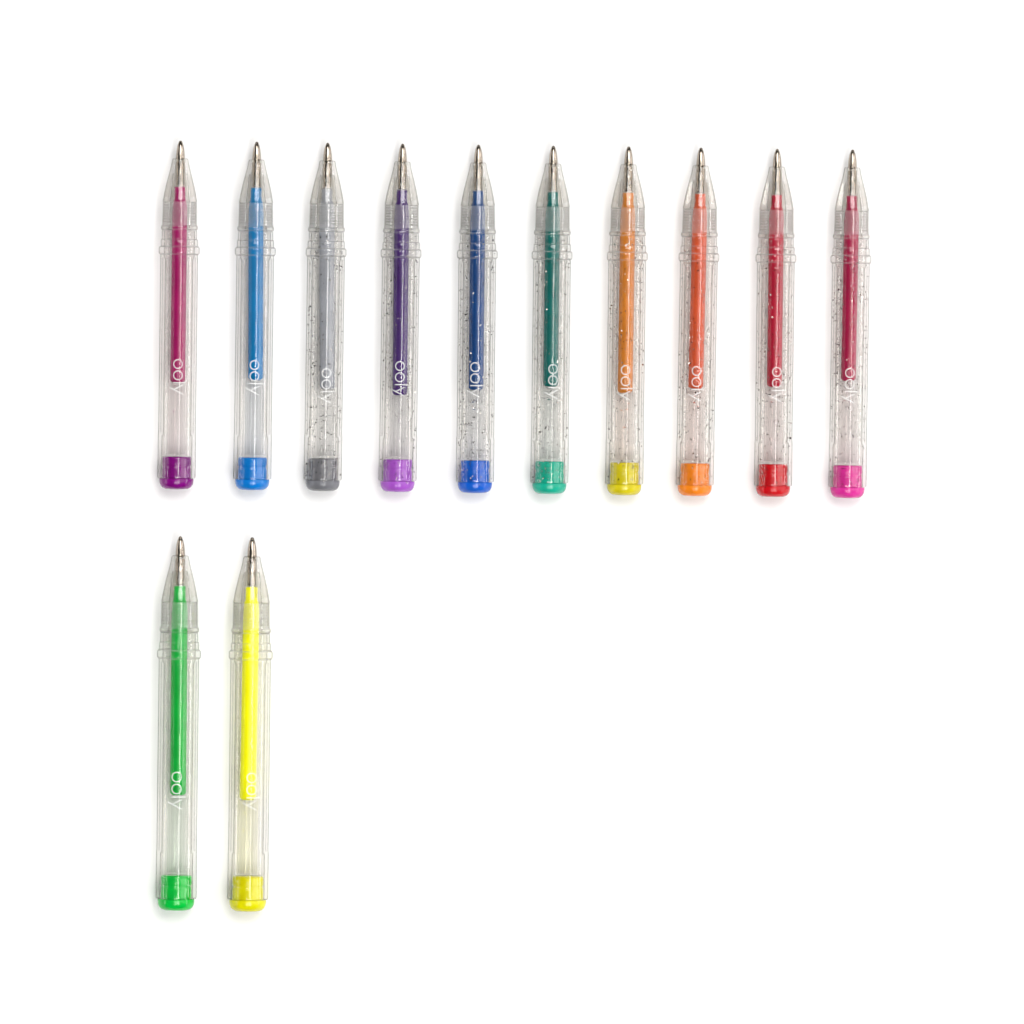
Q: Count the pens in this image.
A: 12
